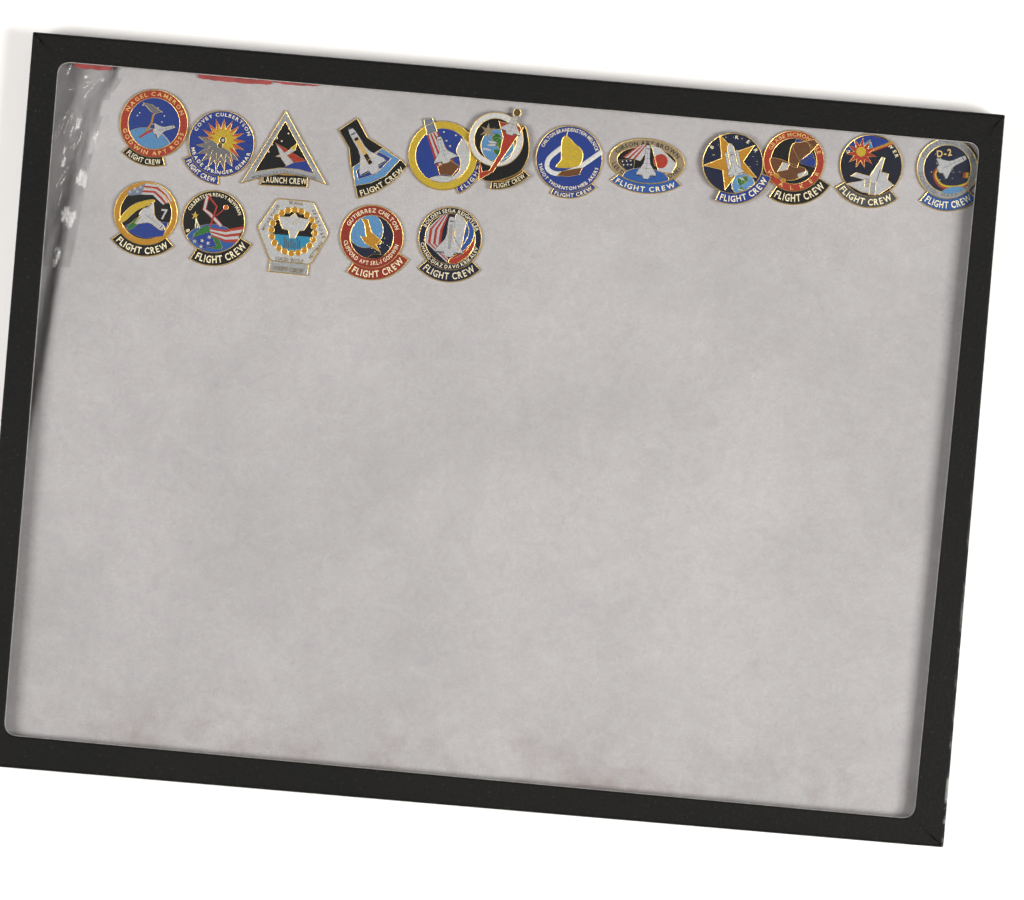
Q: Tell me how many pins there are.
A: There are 17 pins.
